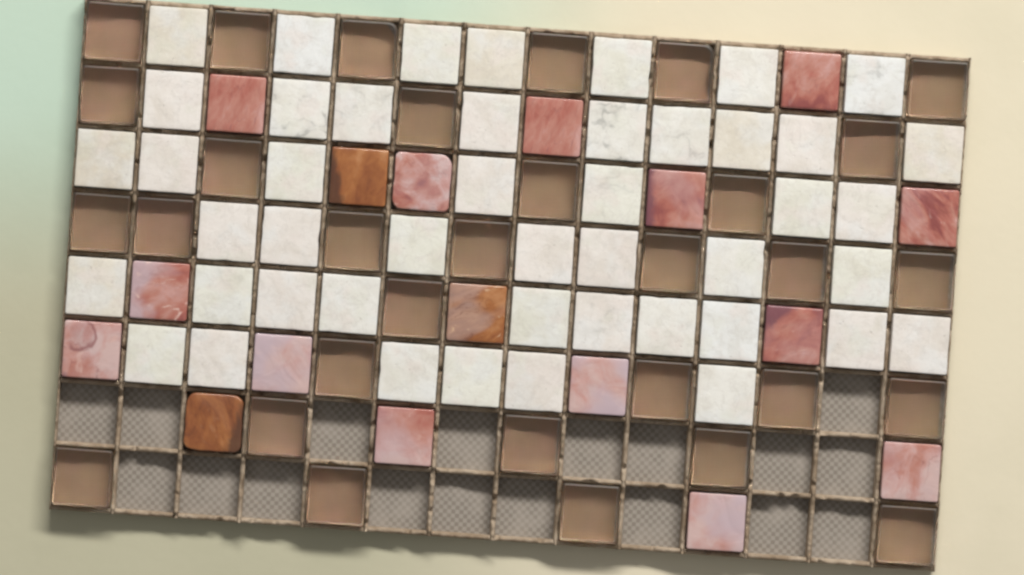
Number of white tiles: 46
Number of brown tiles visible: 31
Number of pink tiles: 14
